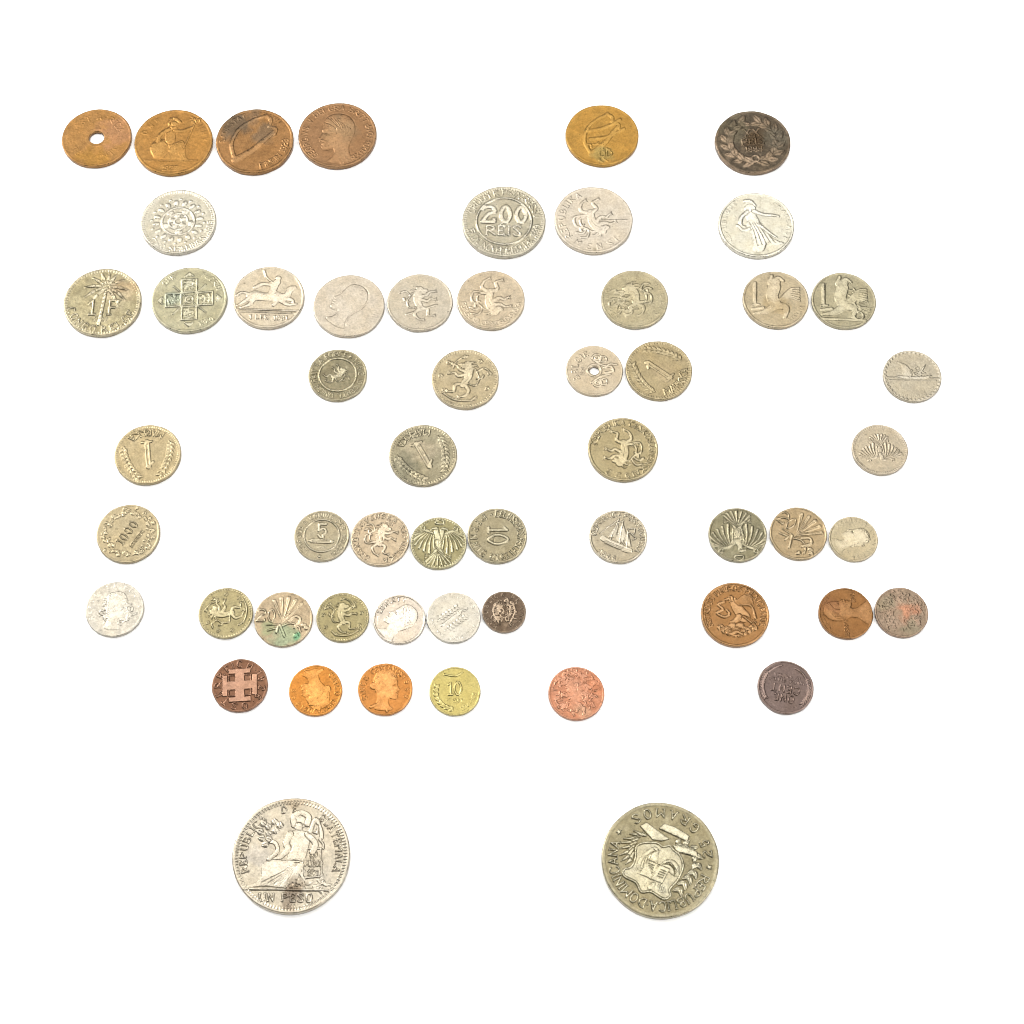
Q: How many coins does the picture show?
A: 55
